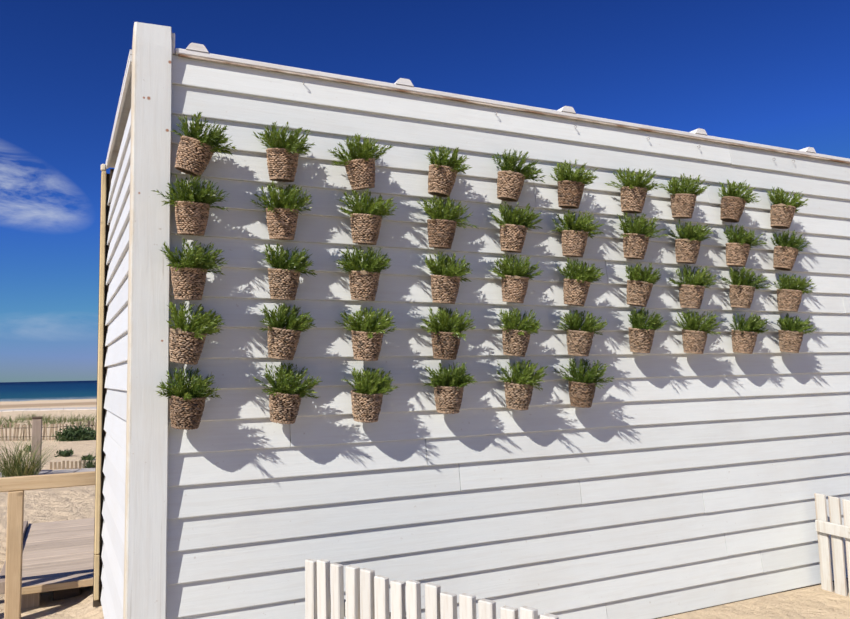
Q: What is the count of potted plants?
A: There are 46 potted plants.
